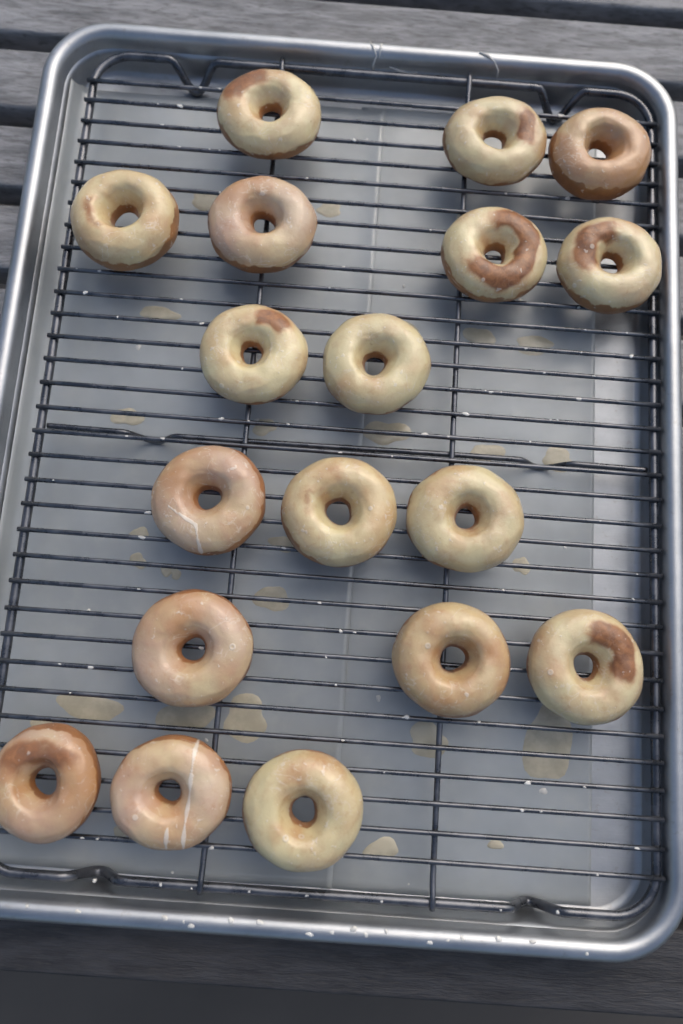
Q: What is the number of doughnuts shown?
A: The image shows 18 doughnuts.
